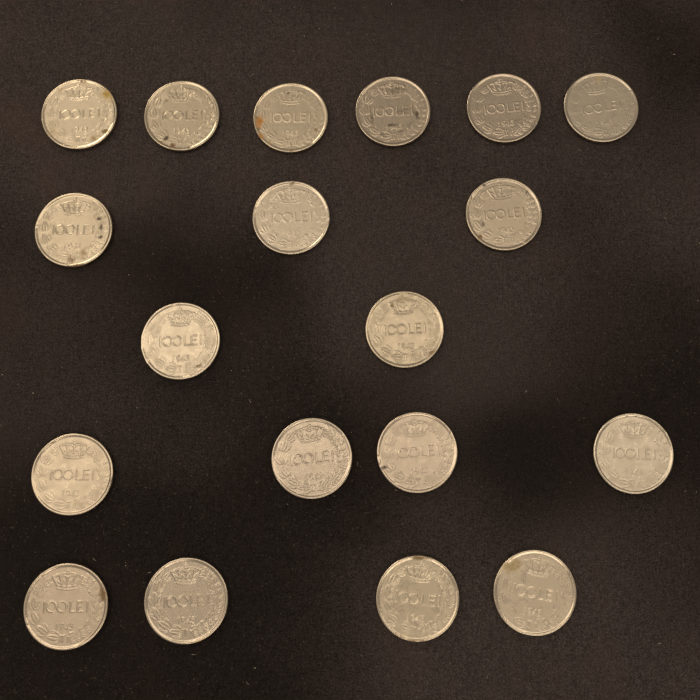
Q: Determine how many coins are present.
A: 19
